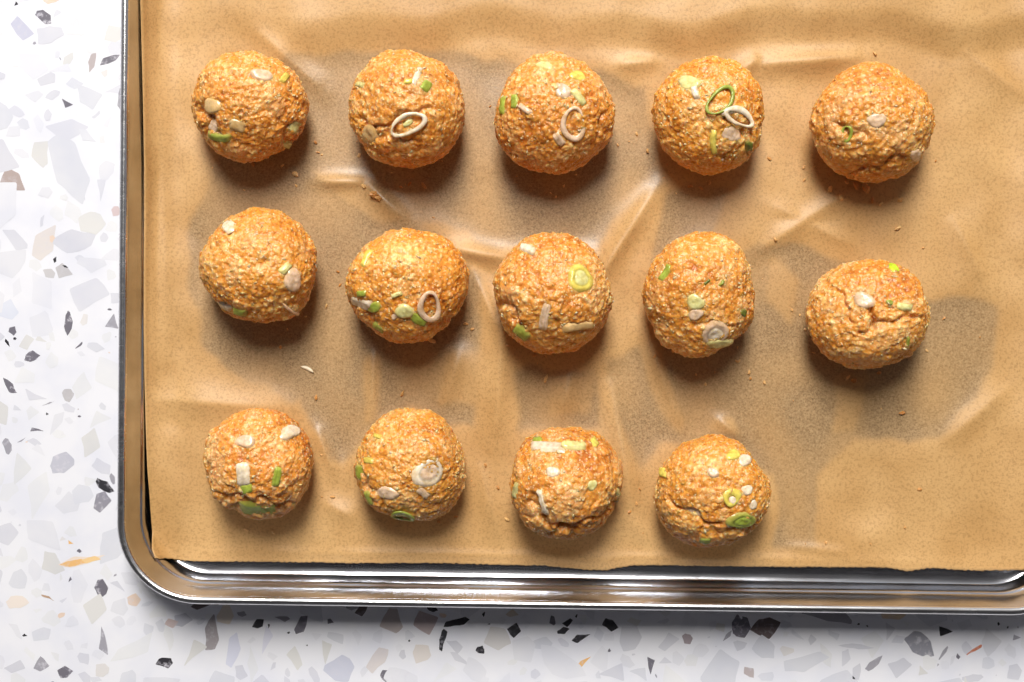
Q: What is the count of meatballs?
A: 14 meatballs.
